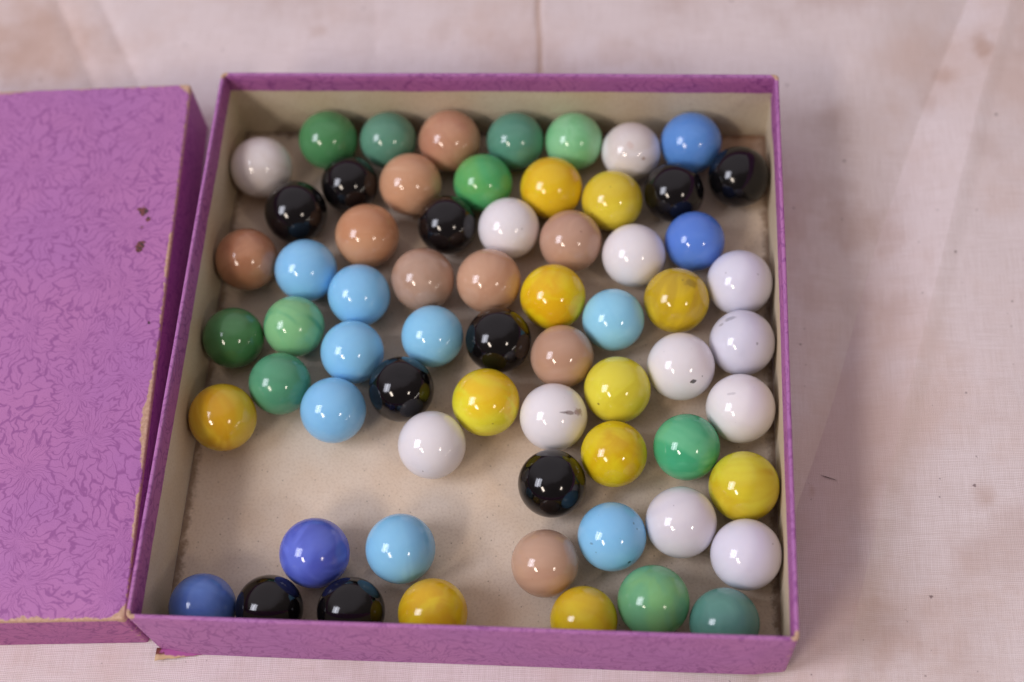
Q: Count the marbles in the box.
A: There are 65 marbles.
